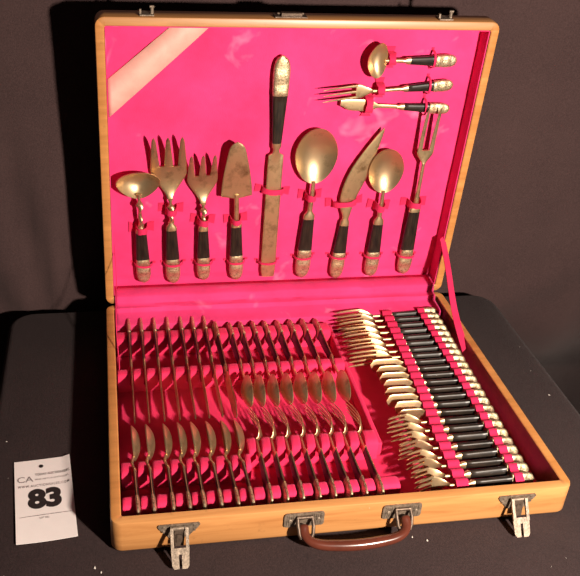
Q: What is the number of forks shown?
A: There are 28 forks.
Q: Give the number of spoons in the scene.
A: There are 20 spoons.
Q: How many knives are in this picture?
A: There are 19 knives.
